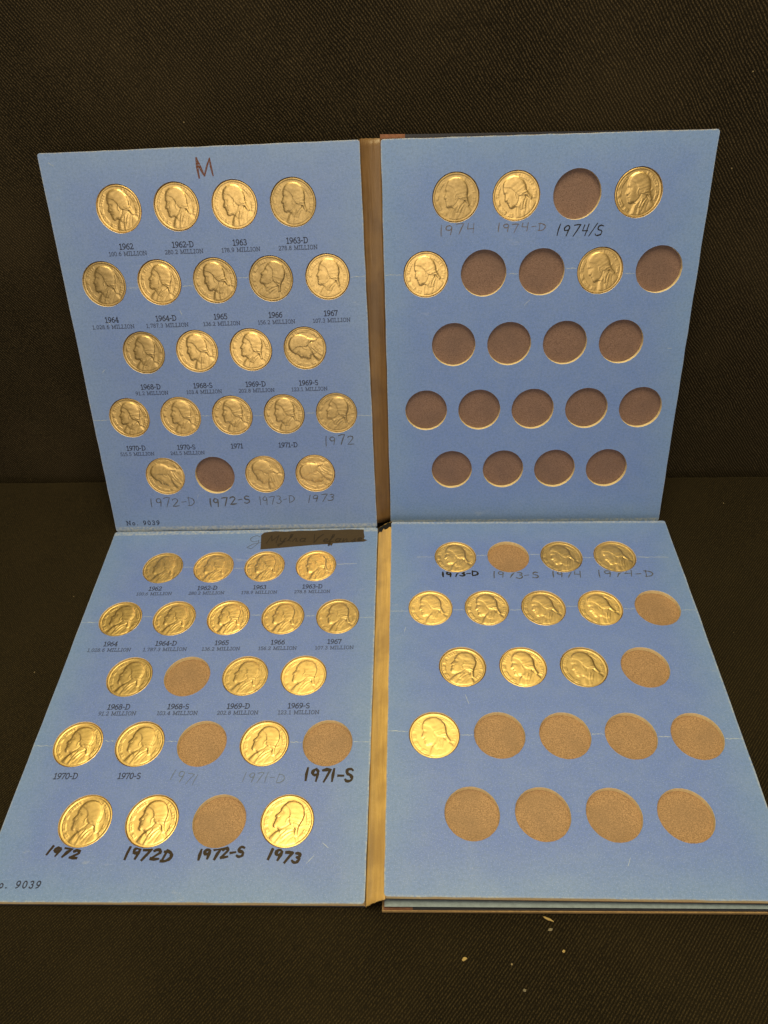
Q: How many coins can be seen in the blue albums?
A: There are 55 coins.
